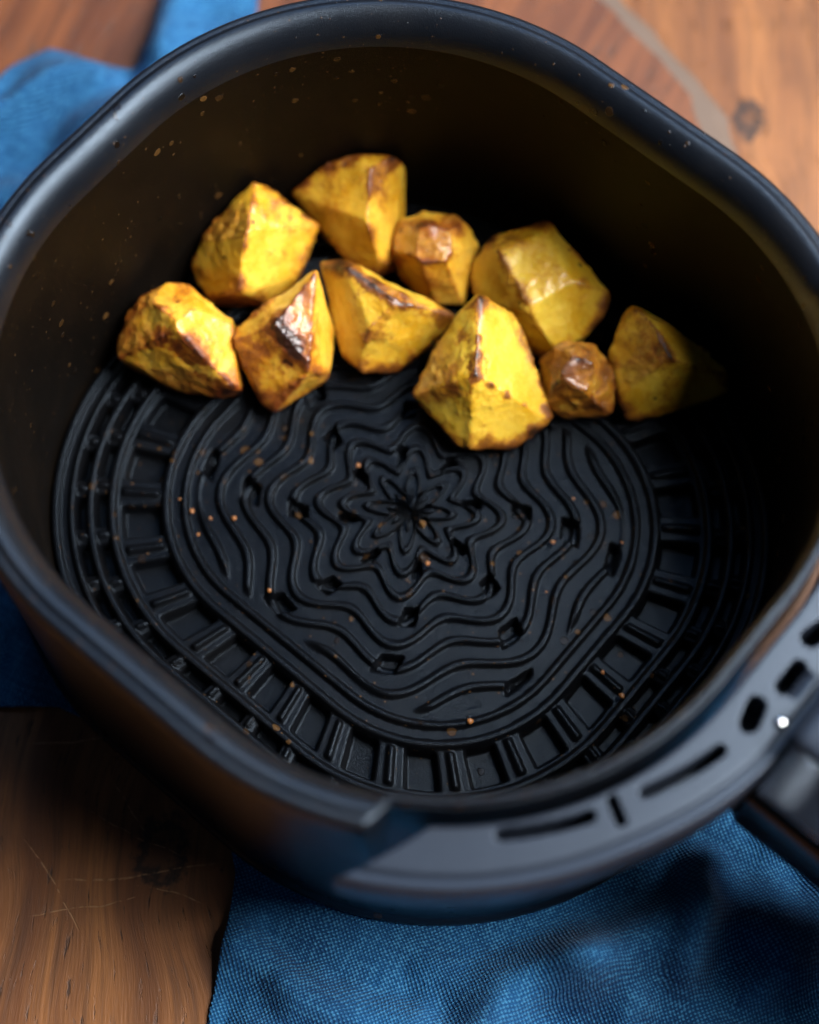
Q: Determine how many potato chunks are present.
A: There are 10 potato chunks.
